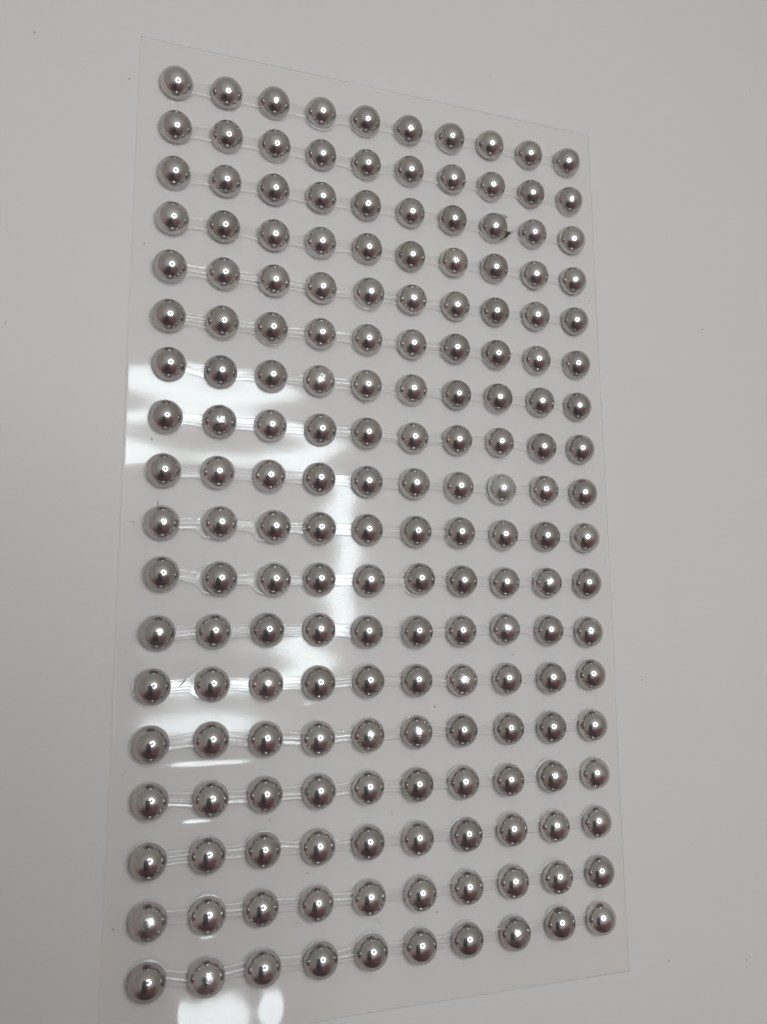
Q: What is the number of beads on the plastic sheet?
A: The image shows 180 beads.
